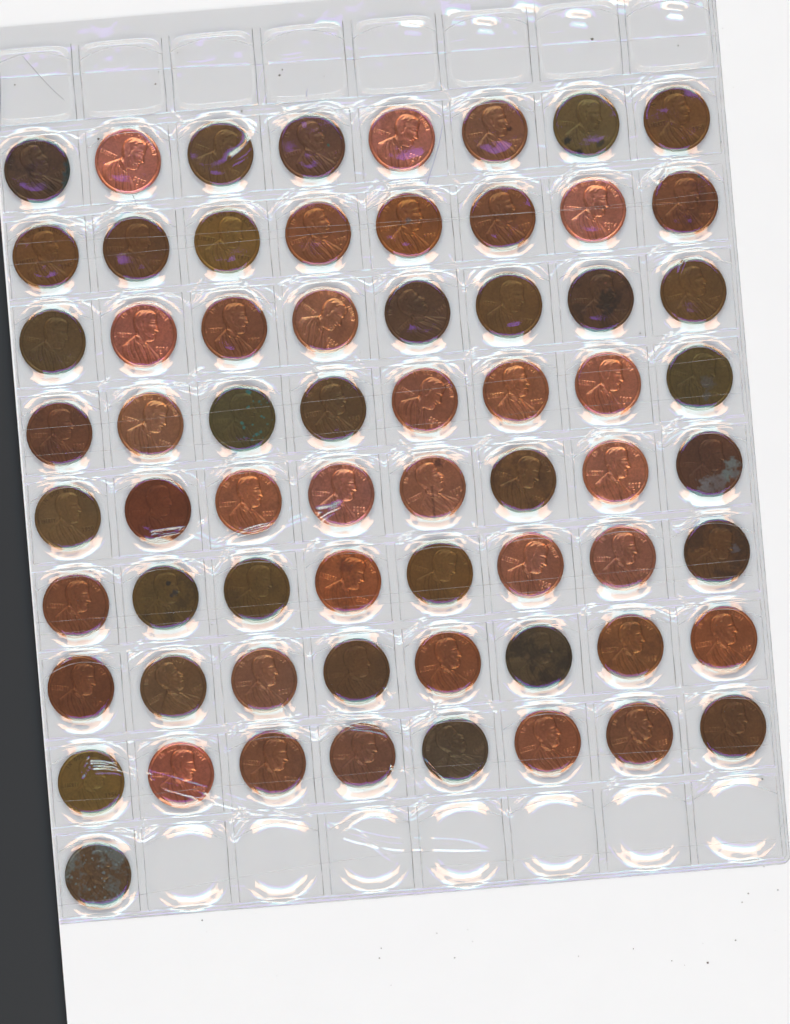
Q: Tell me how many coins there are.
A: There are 65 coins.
